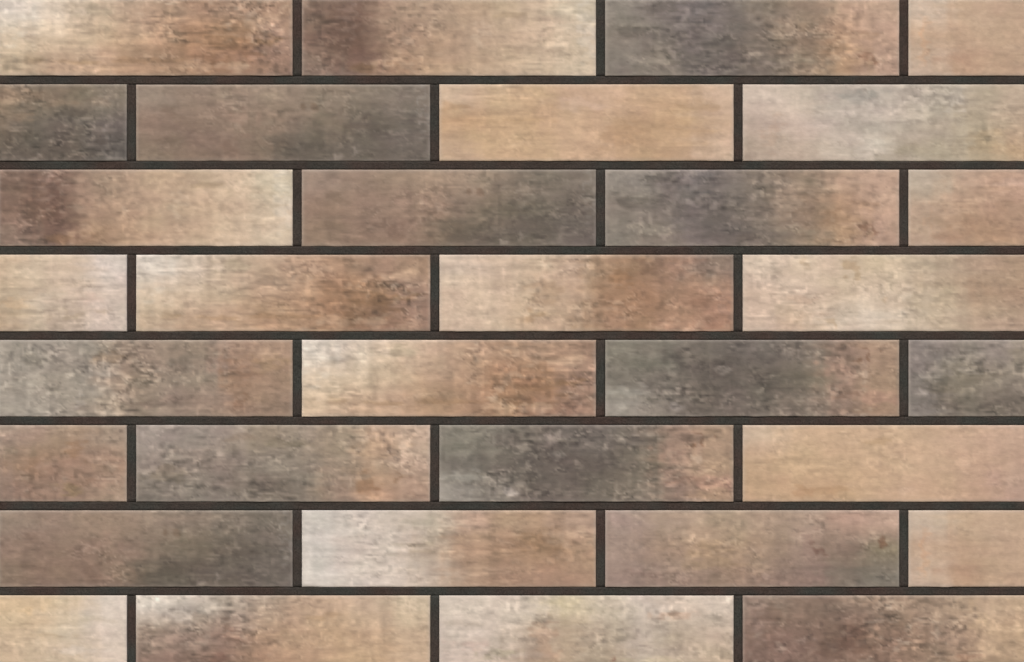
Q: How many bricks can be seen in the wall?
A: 32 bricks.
